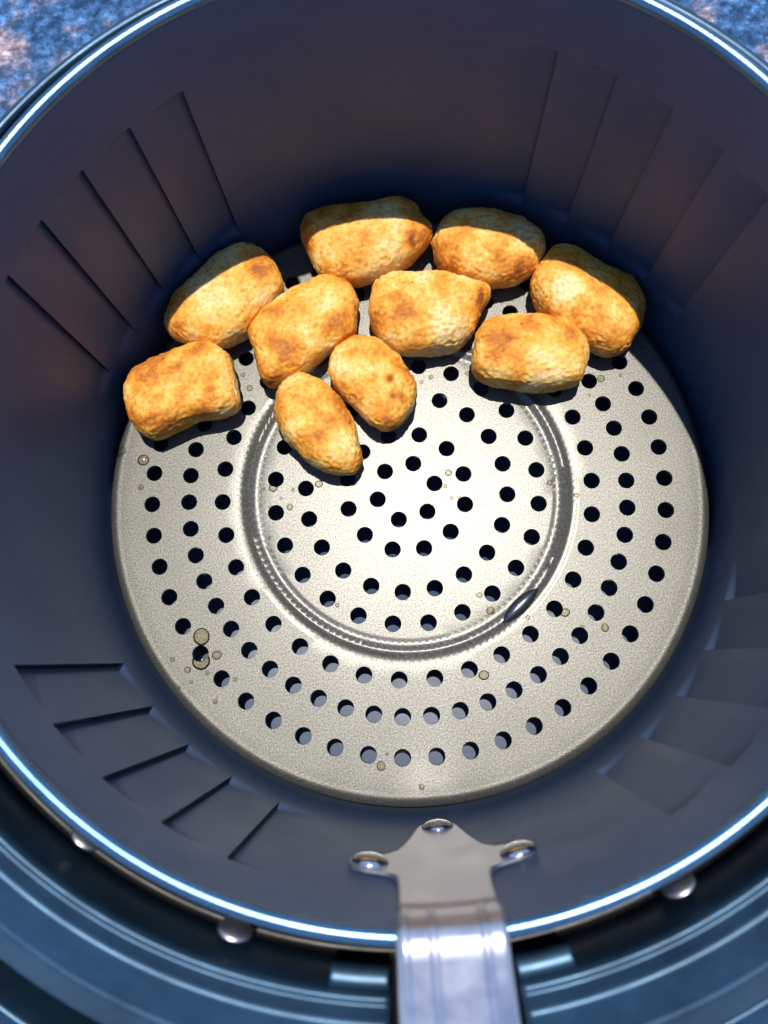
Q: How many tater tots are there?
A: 10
